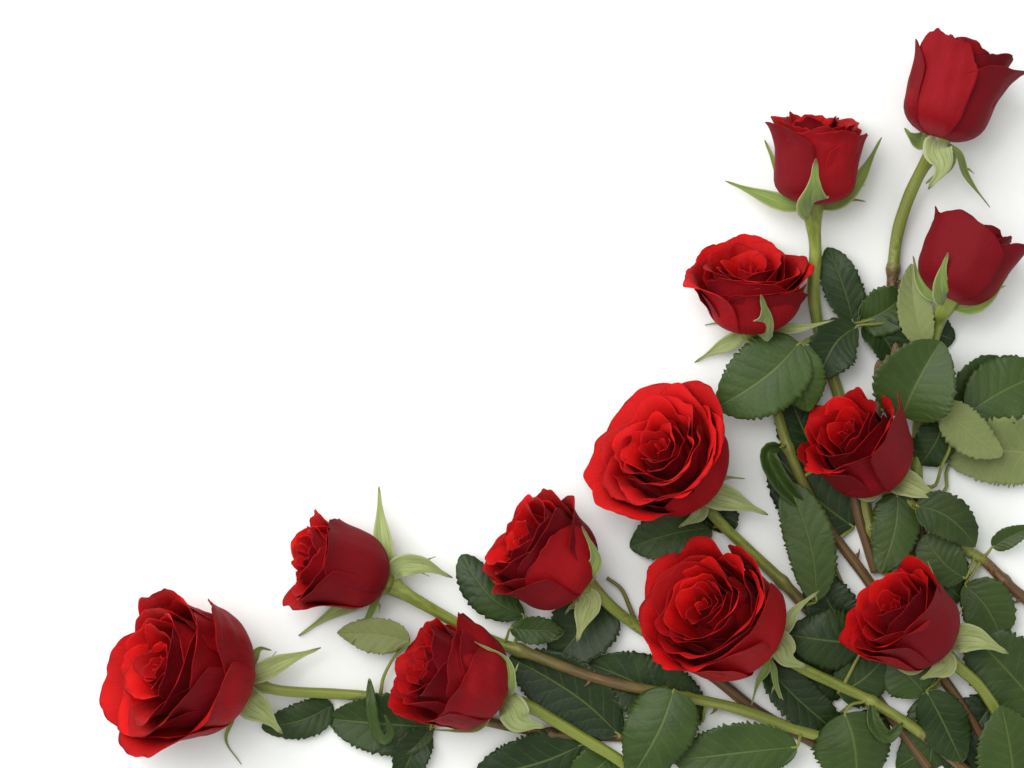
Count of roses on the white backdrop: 12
